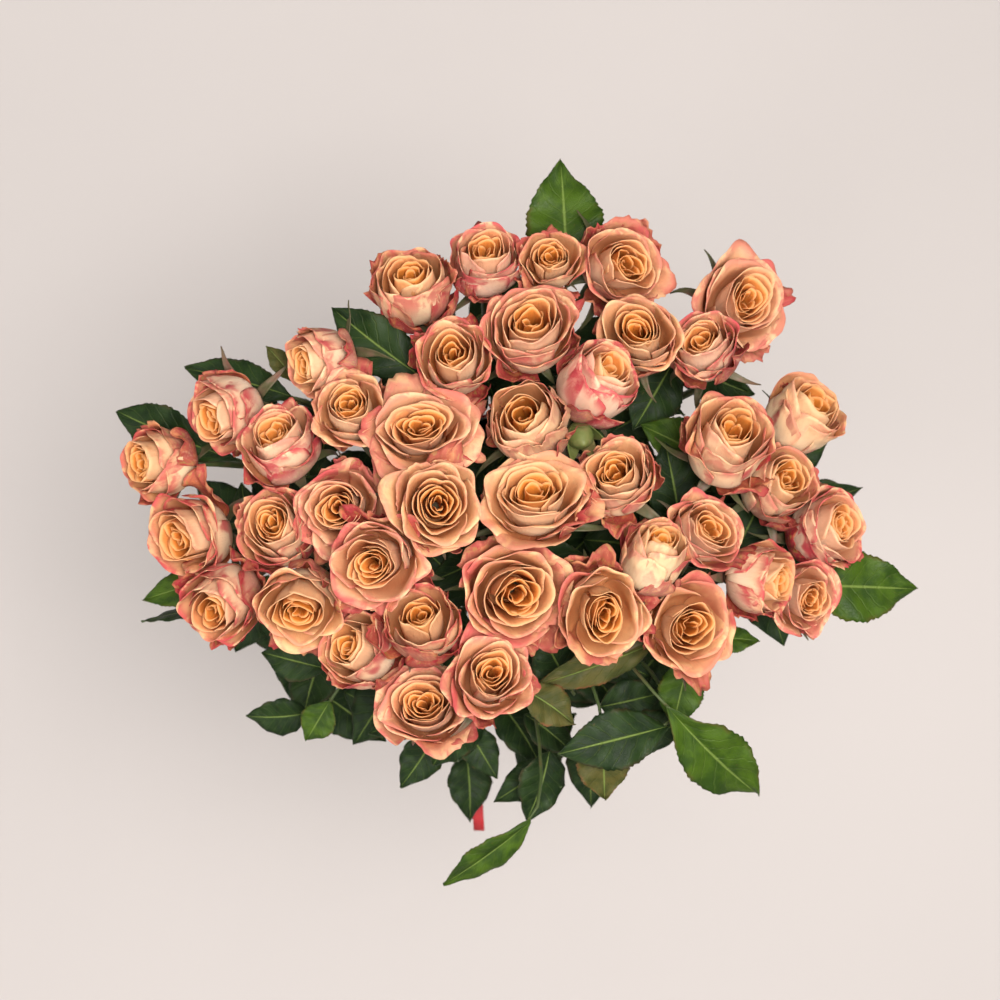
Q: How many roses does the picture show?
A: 41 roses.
